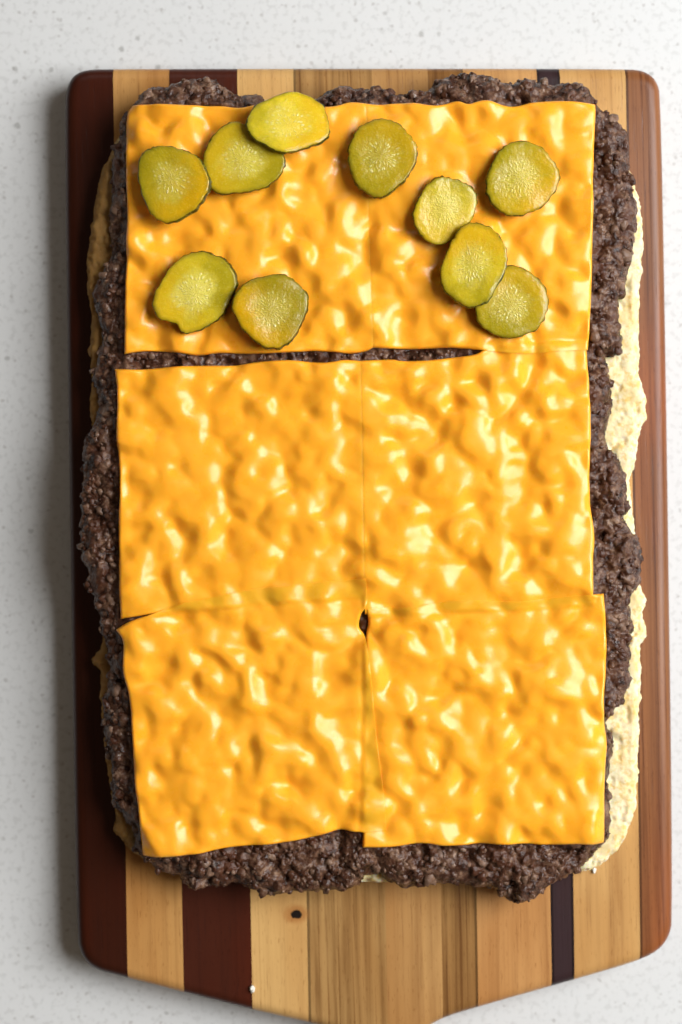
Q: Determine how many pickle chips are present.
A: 10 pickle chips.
